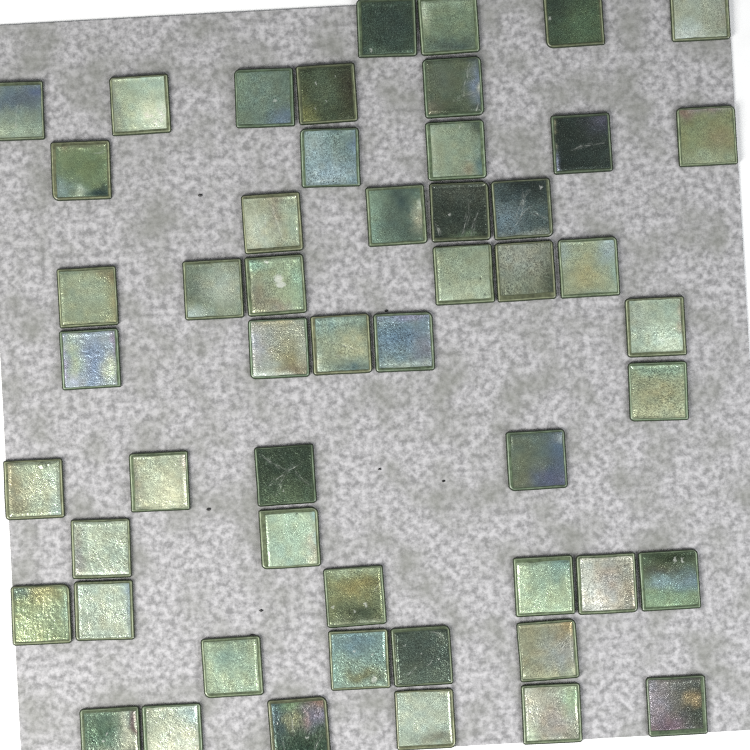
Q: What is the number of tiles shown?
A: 52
